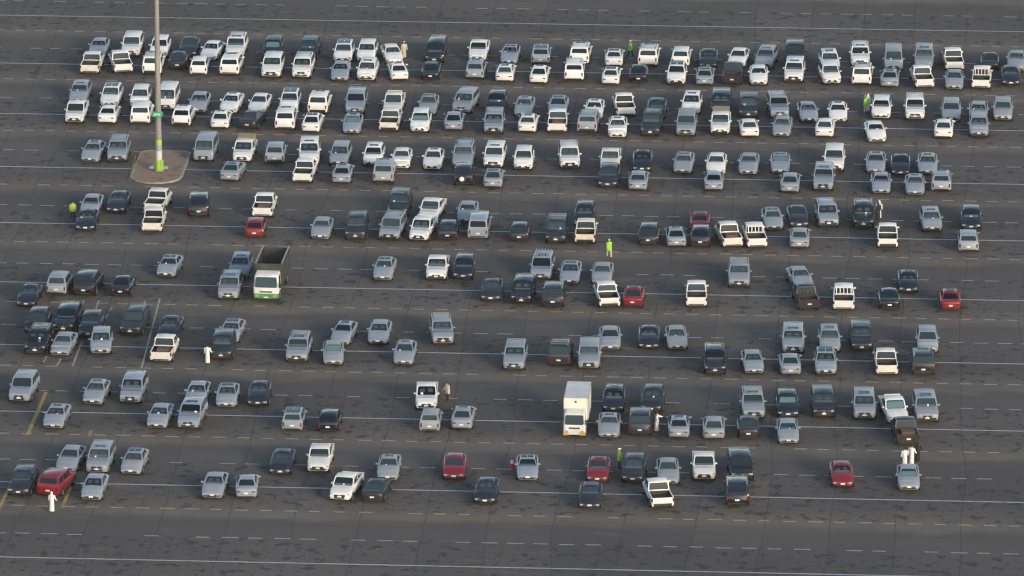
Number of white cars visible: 64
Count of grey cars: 121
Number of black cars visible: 72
